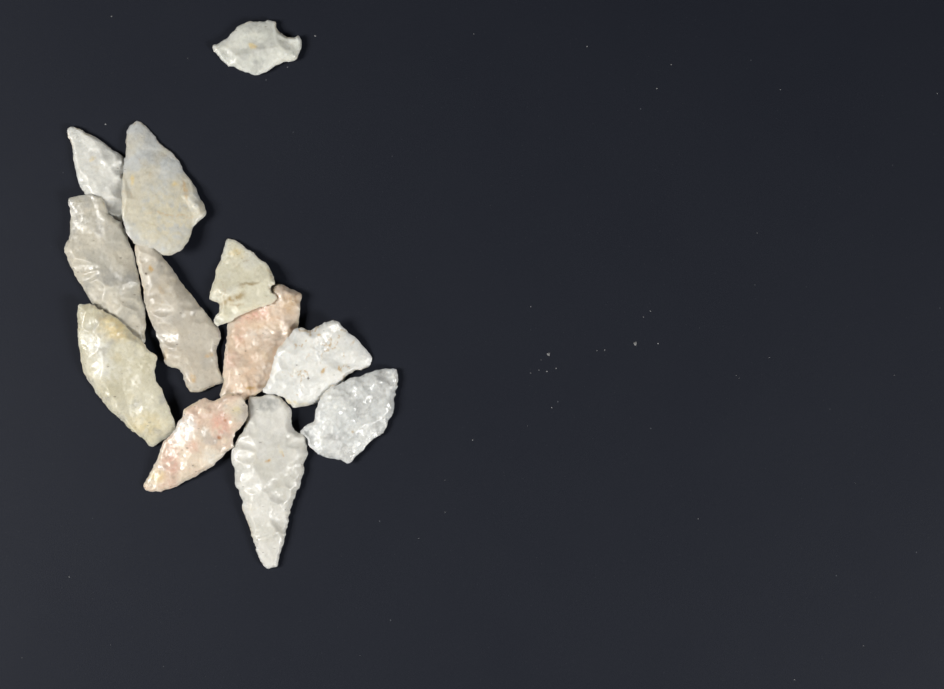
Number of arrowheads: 12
